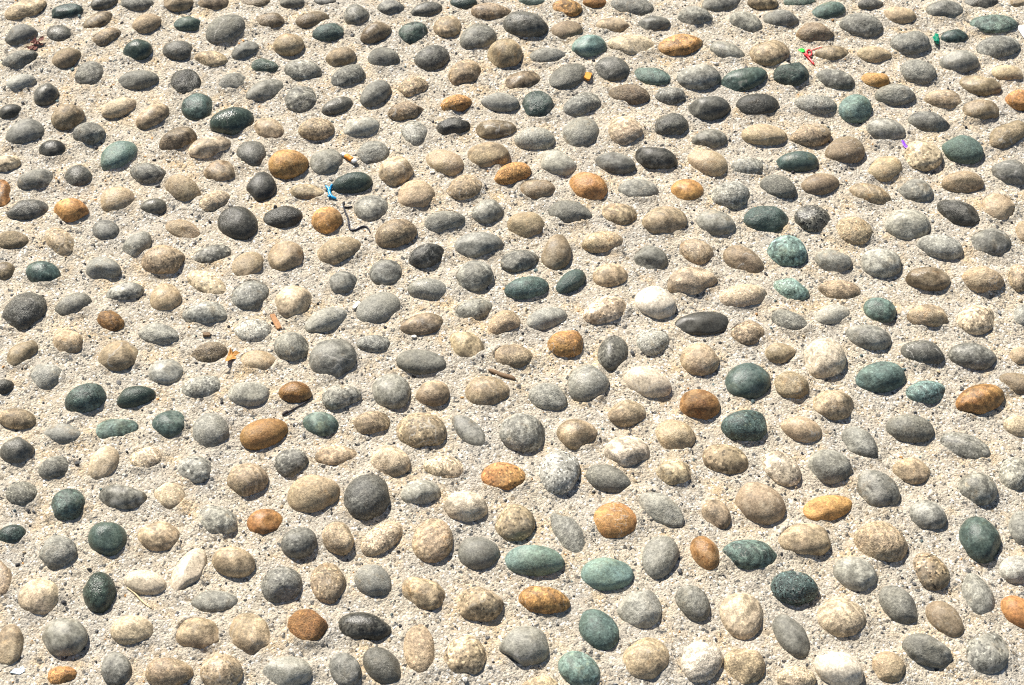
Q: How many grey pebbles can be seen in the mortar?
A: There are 195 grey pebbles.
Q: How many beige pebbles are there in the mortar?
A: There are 178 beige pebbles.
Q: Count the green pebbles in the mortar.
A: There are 51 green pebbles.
